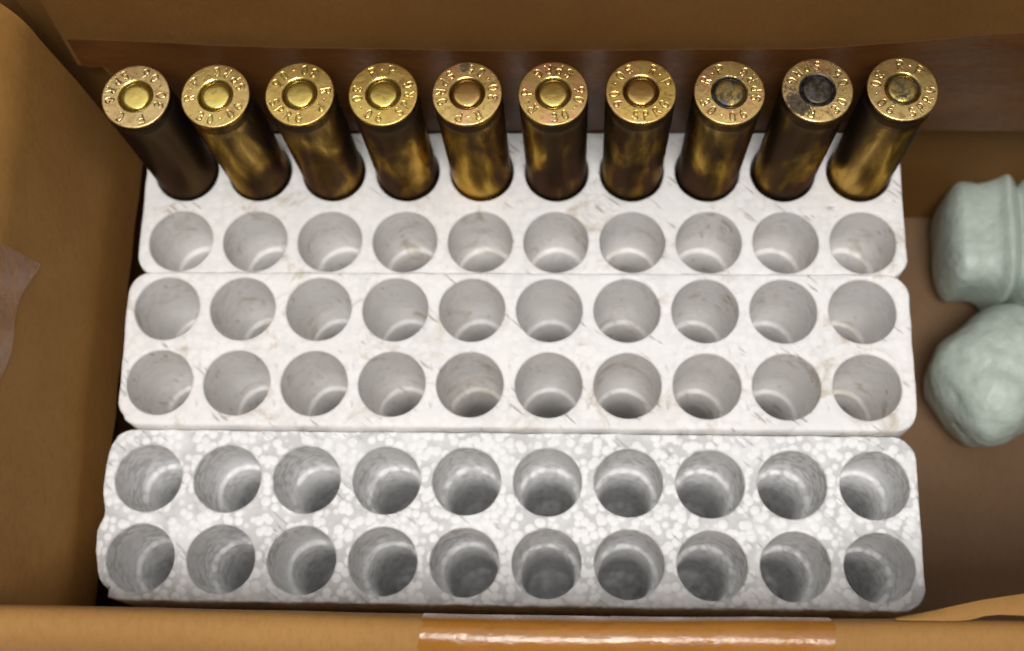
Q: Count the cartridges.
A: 10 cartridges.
